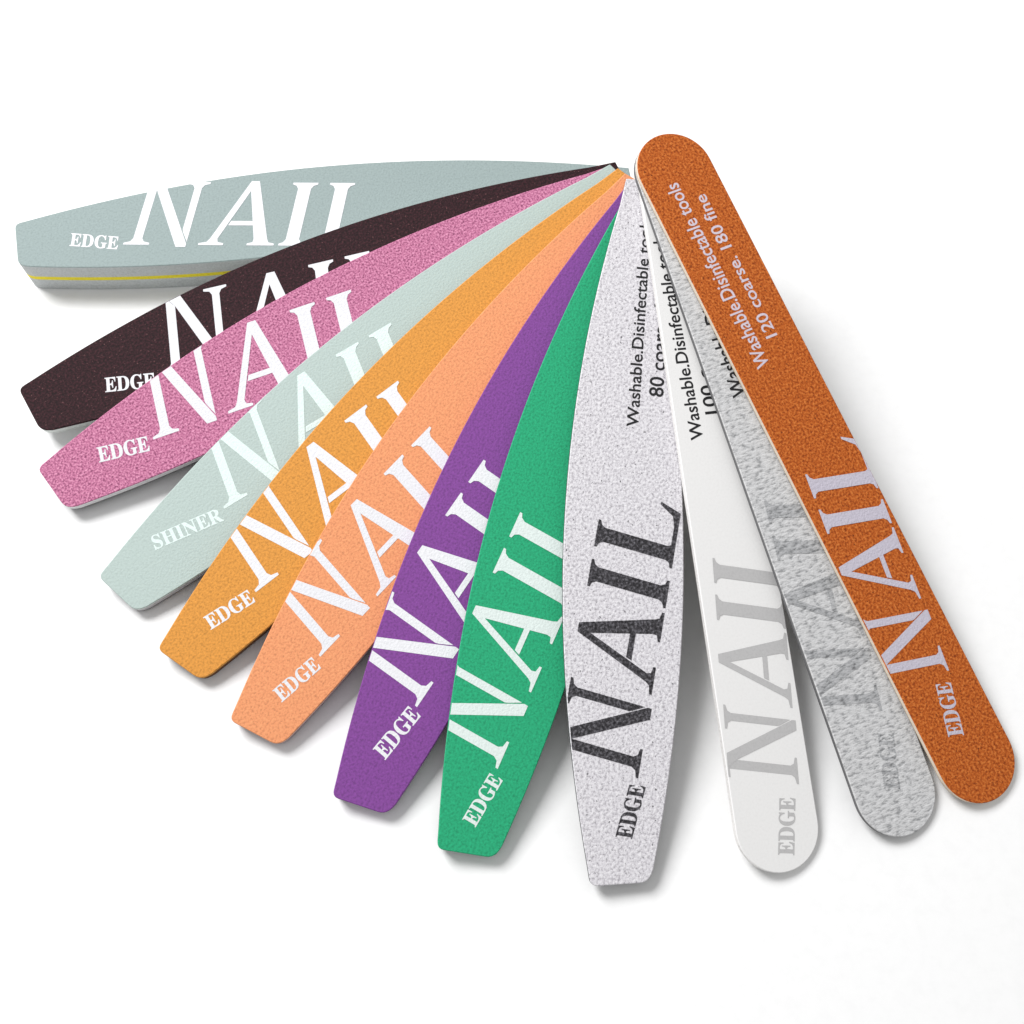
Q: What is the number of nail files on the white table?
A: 12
